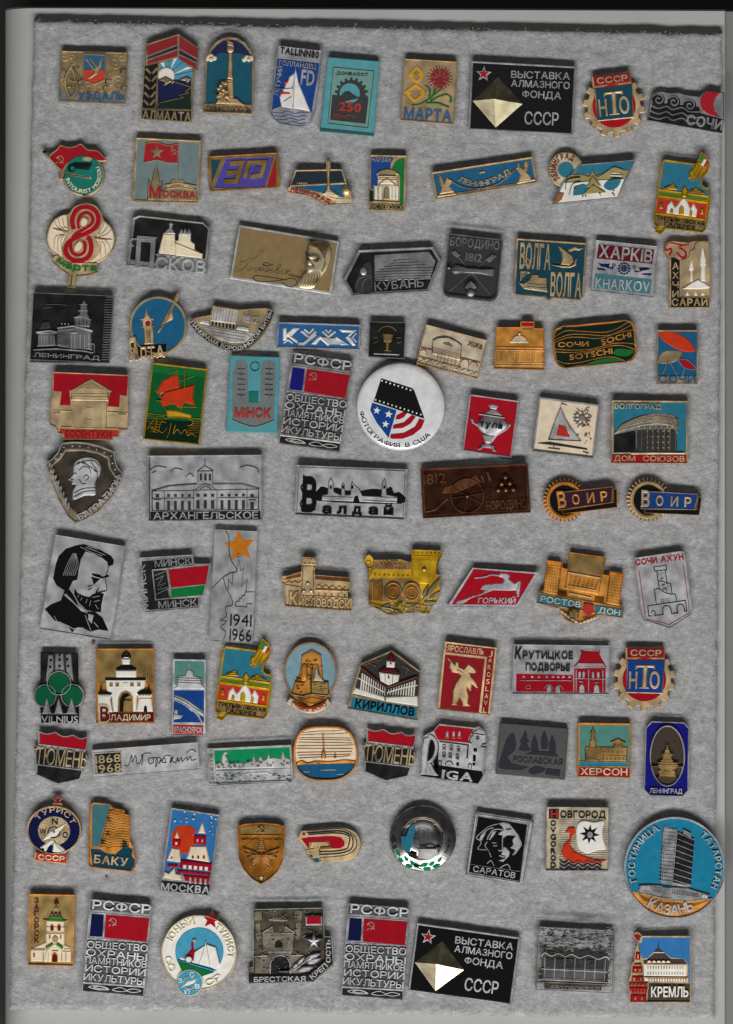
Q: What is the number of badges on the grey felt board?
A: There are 91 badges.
